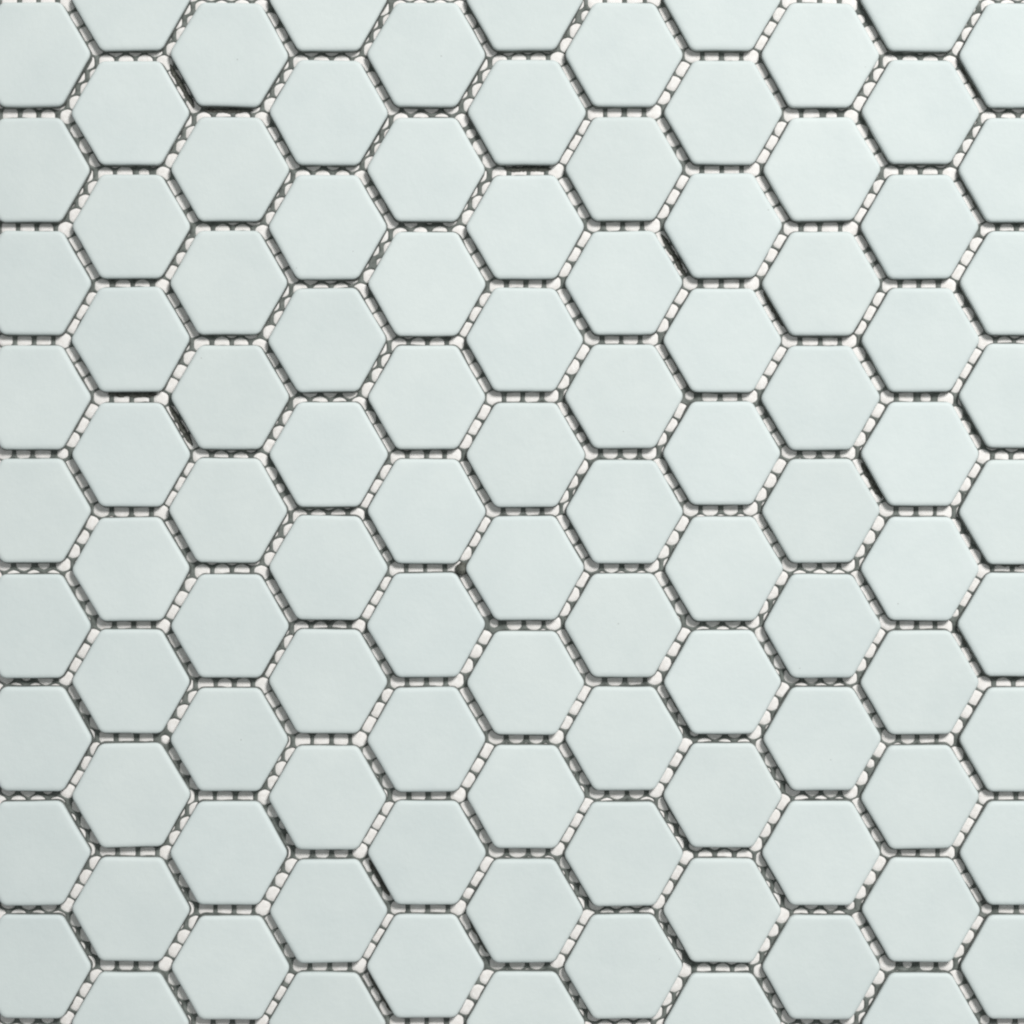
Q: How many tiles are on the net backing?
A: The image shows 104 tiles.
